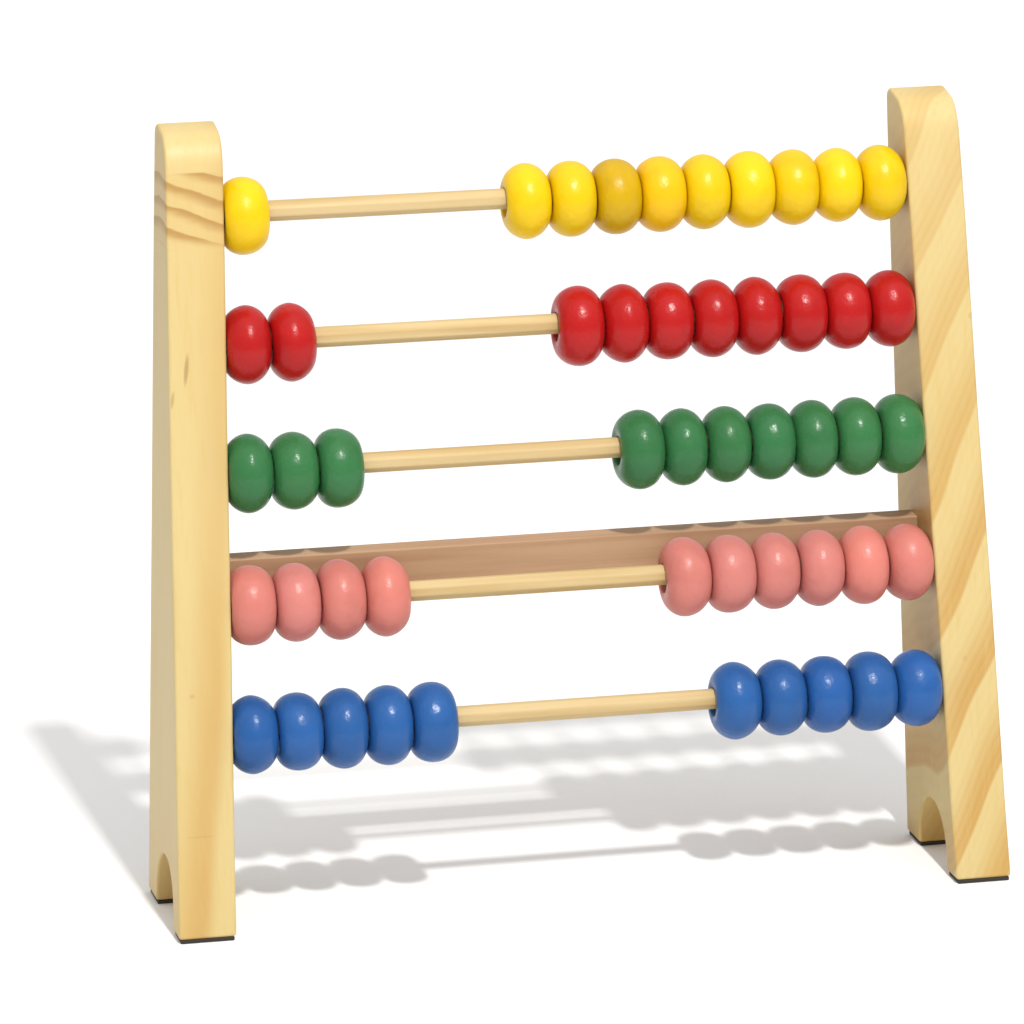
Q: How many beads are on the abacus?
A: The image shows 50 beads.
